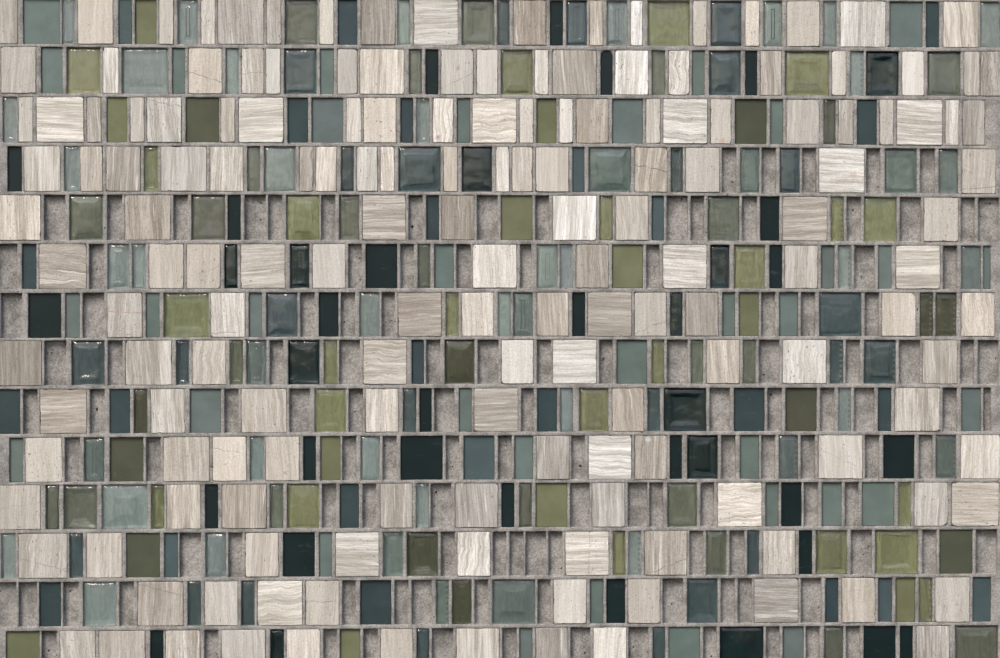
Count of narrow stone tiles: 43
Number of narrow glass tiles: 159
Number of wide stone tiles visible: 121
